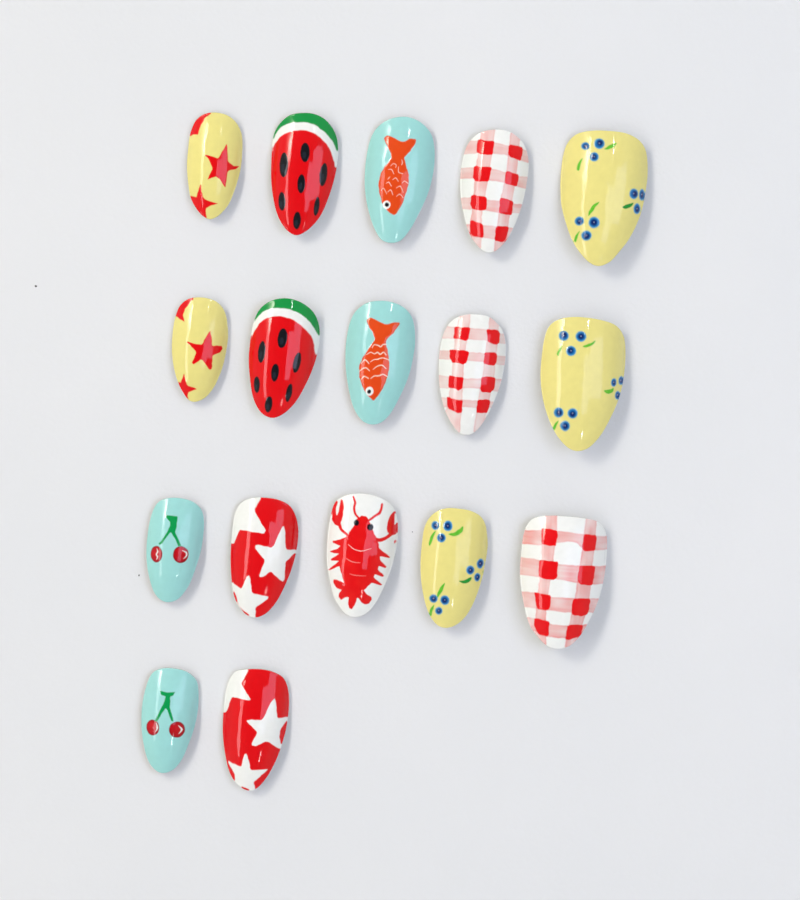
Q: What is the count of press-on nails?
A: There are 17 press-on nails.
